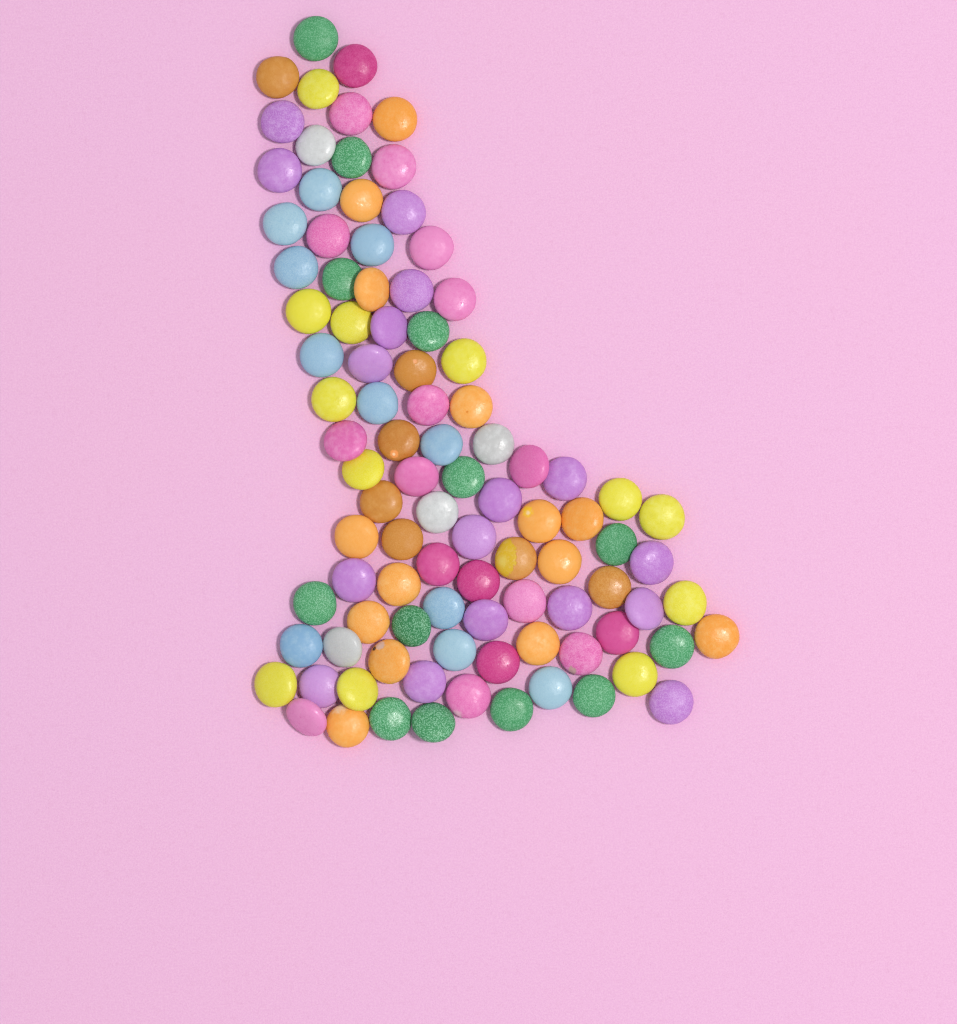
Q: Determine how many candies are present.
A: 96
